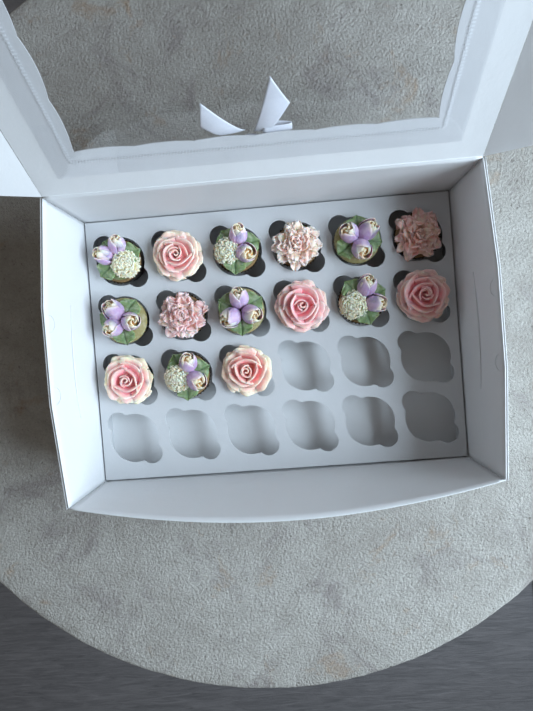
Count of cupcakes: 15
